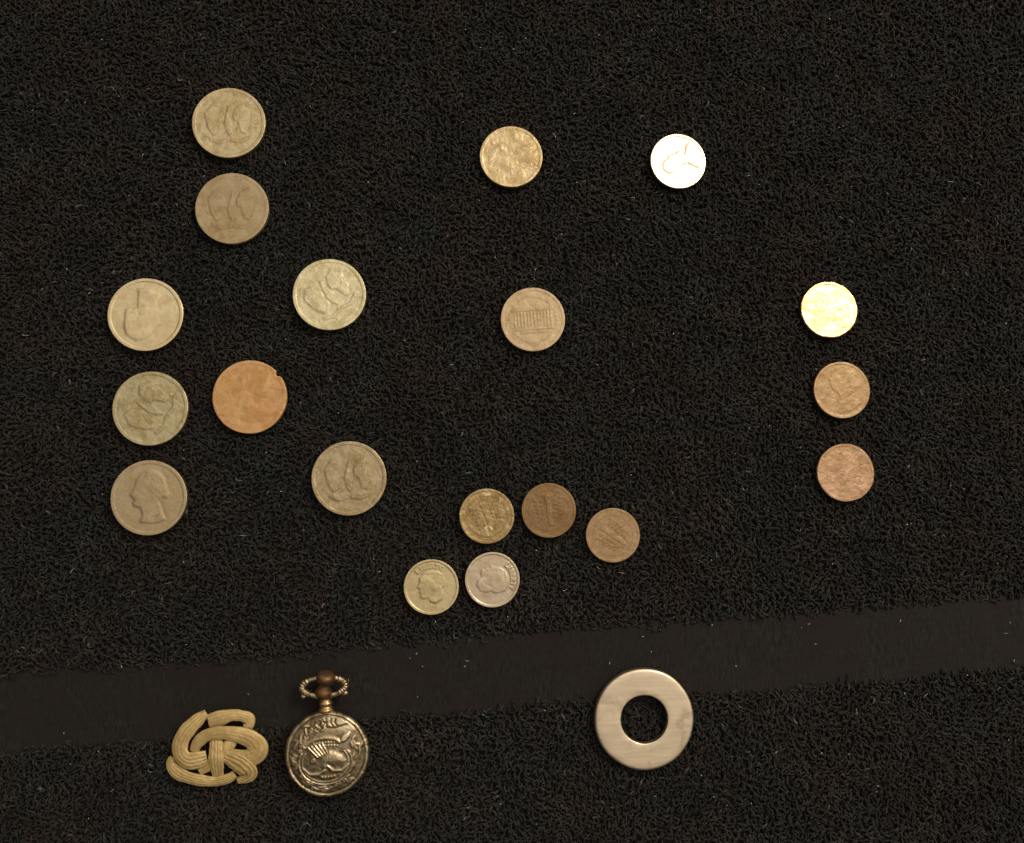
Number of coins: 19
